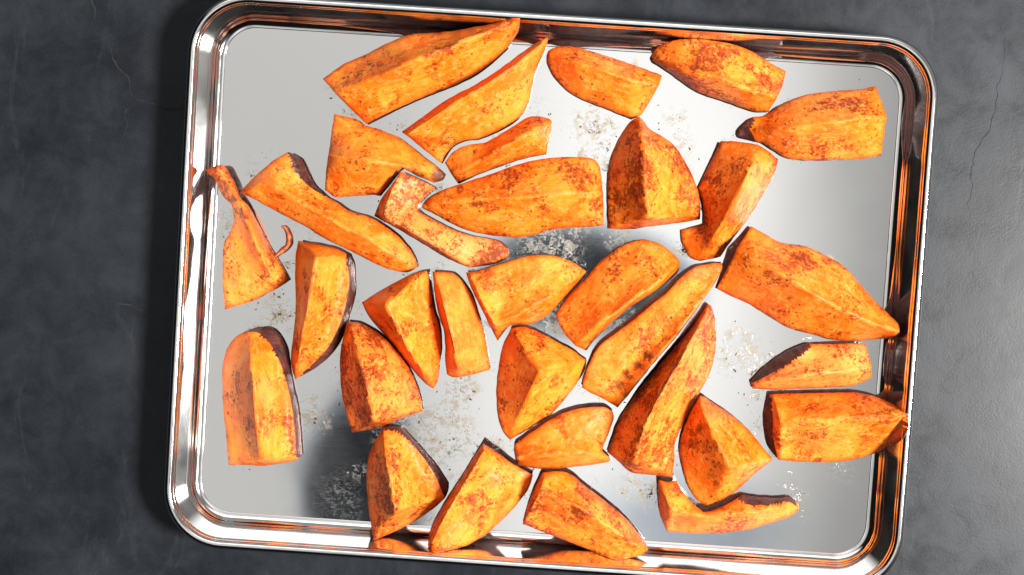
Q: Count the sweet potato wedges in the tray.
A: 32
